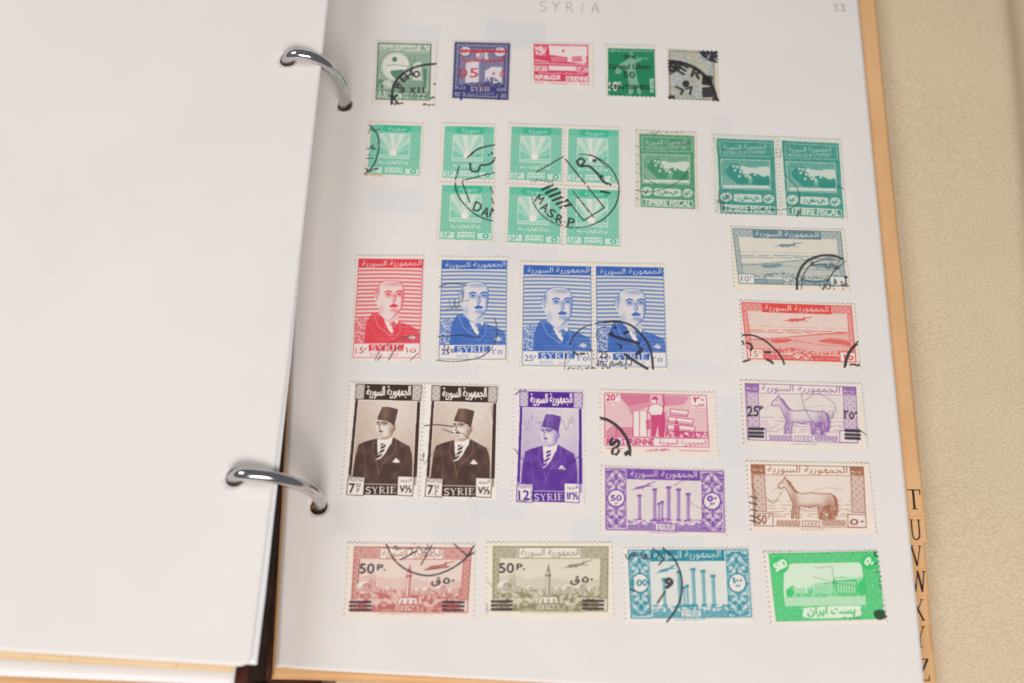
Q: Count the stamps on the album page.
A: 32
